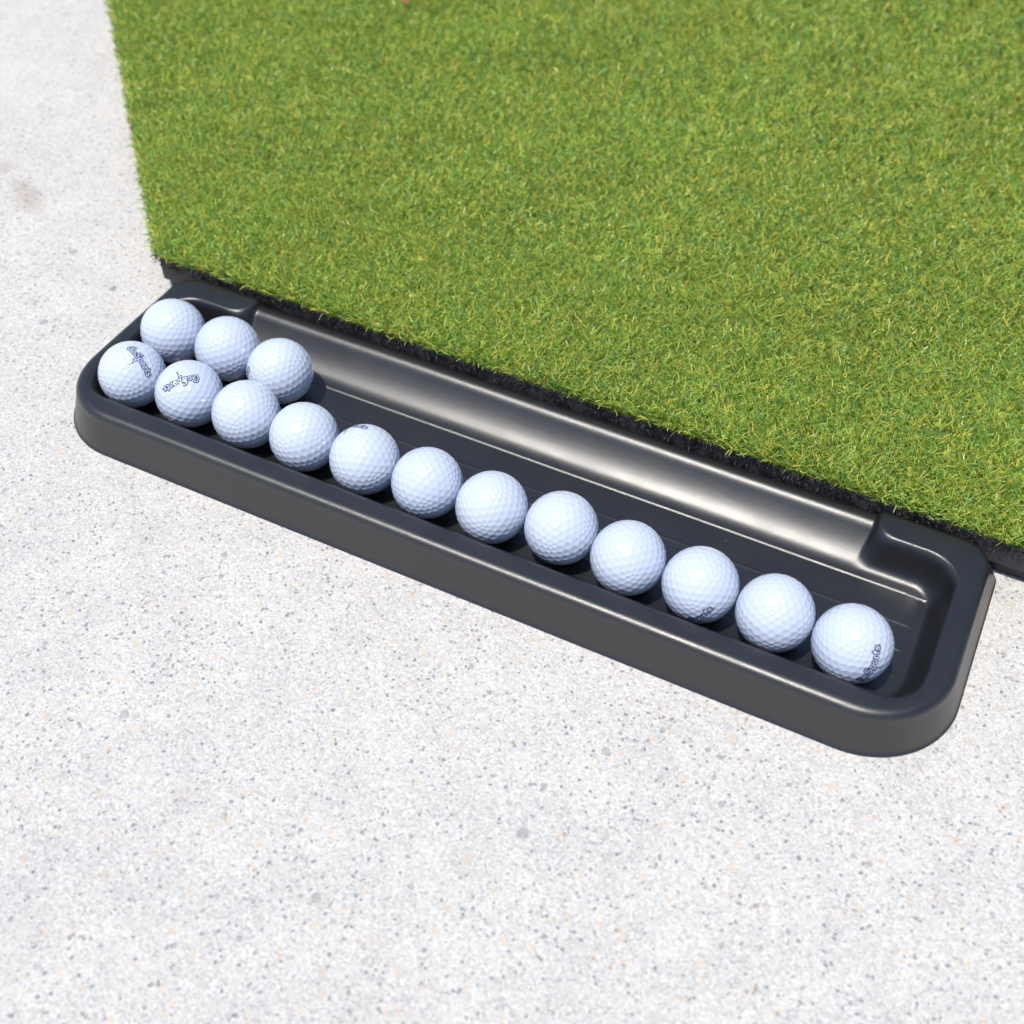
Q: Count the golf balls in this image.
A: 15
